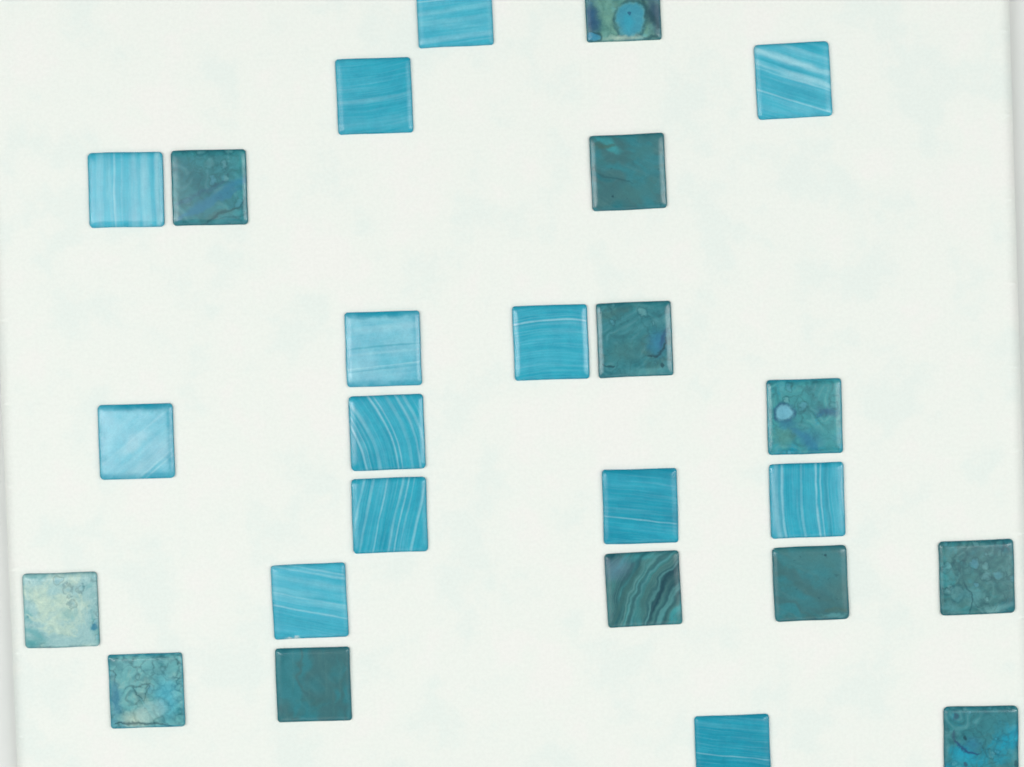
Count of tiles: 25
